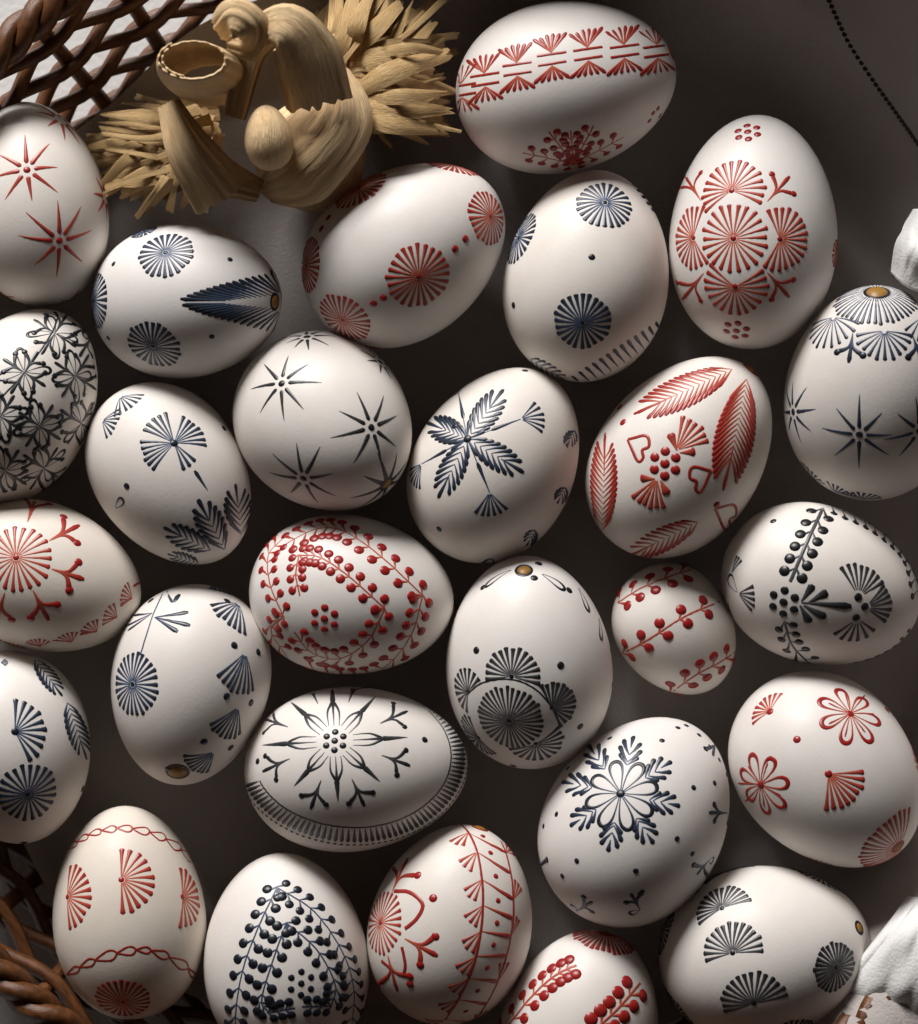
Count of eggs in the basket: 27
